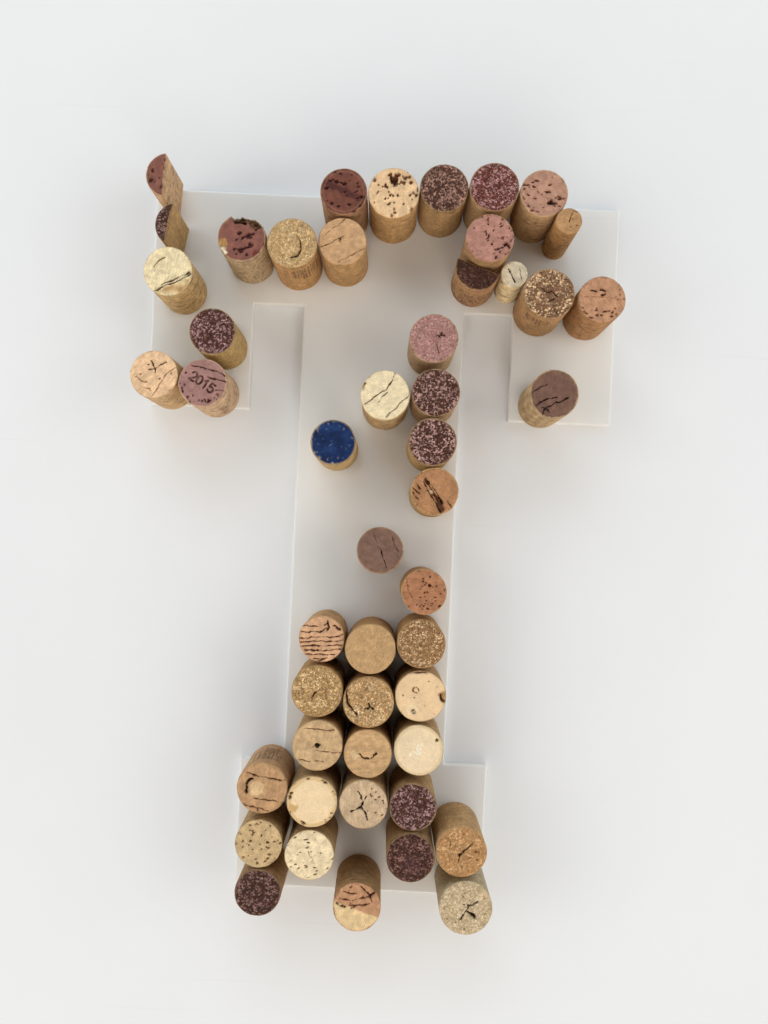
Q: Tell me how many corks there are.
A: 49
